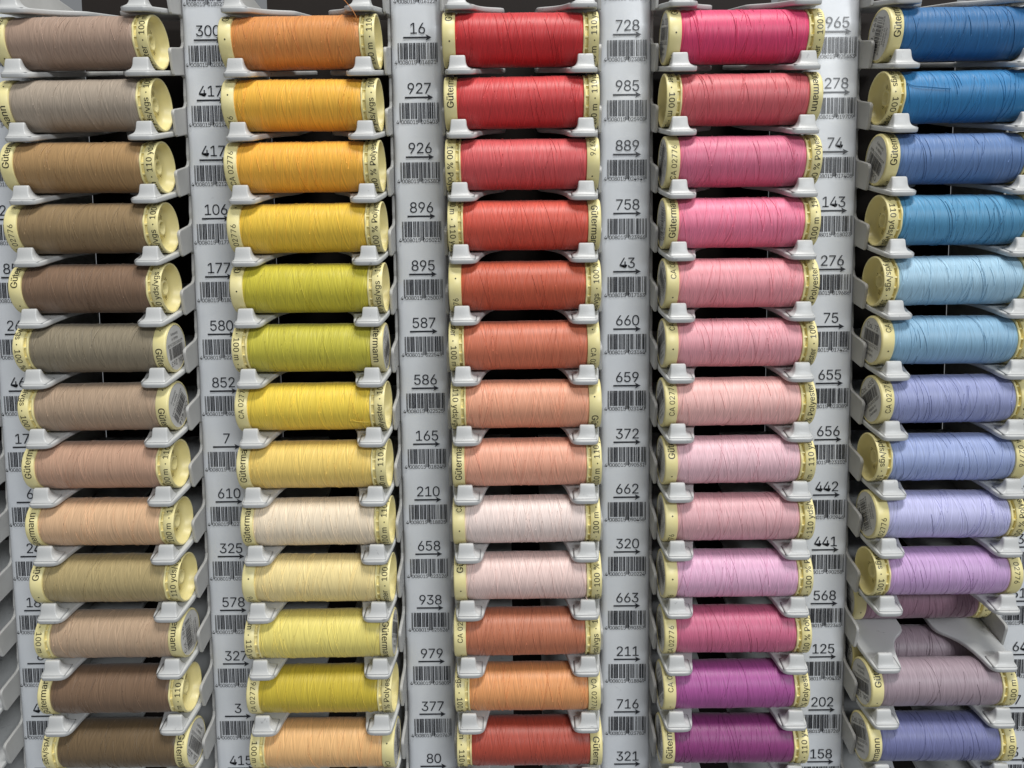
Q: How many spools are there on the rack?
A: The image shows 66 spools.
